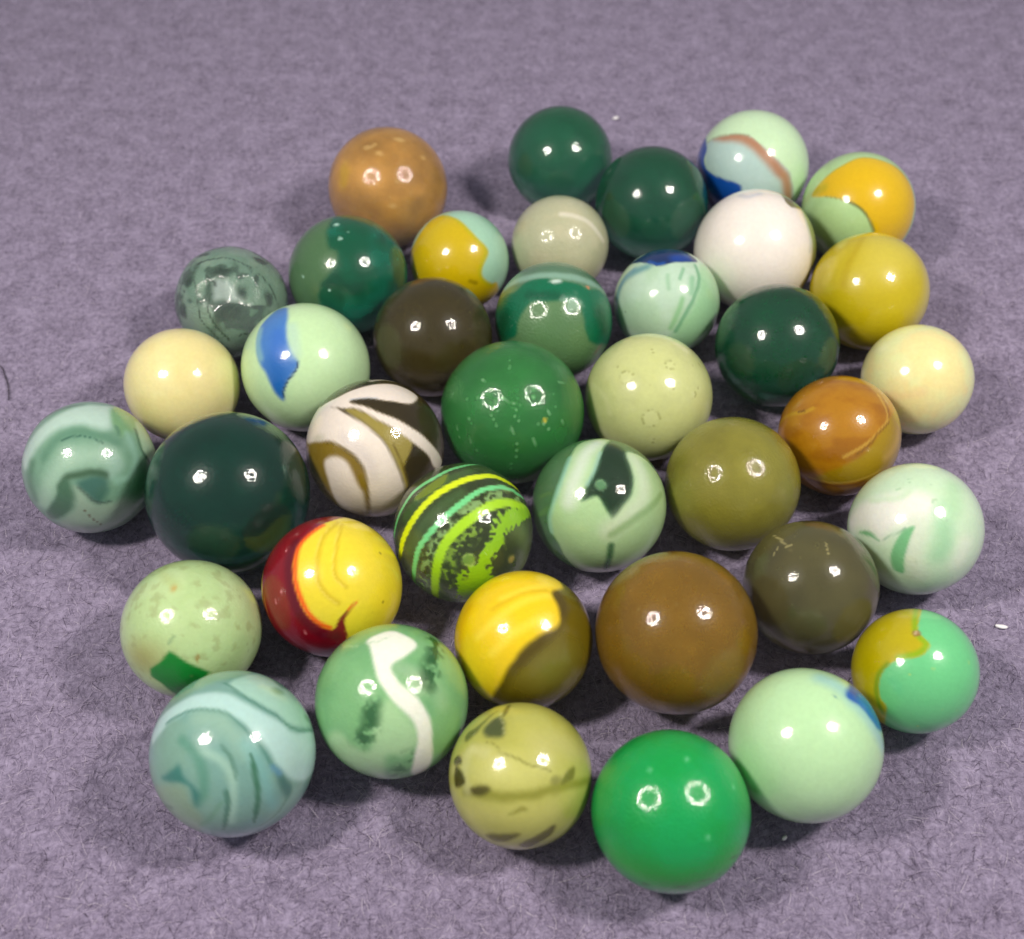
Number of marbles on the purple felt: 39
